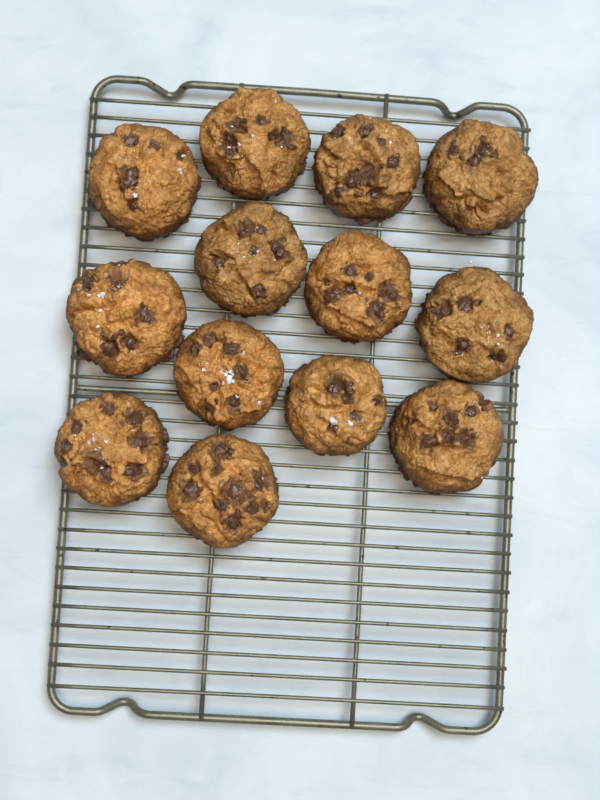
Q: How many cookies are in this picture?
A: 13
